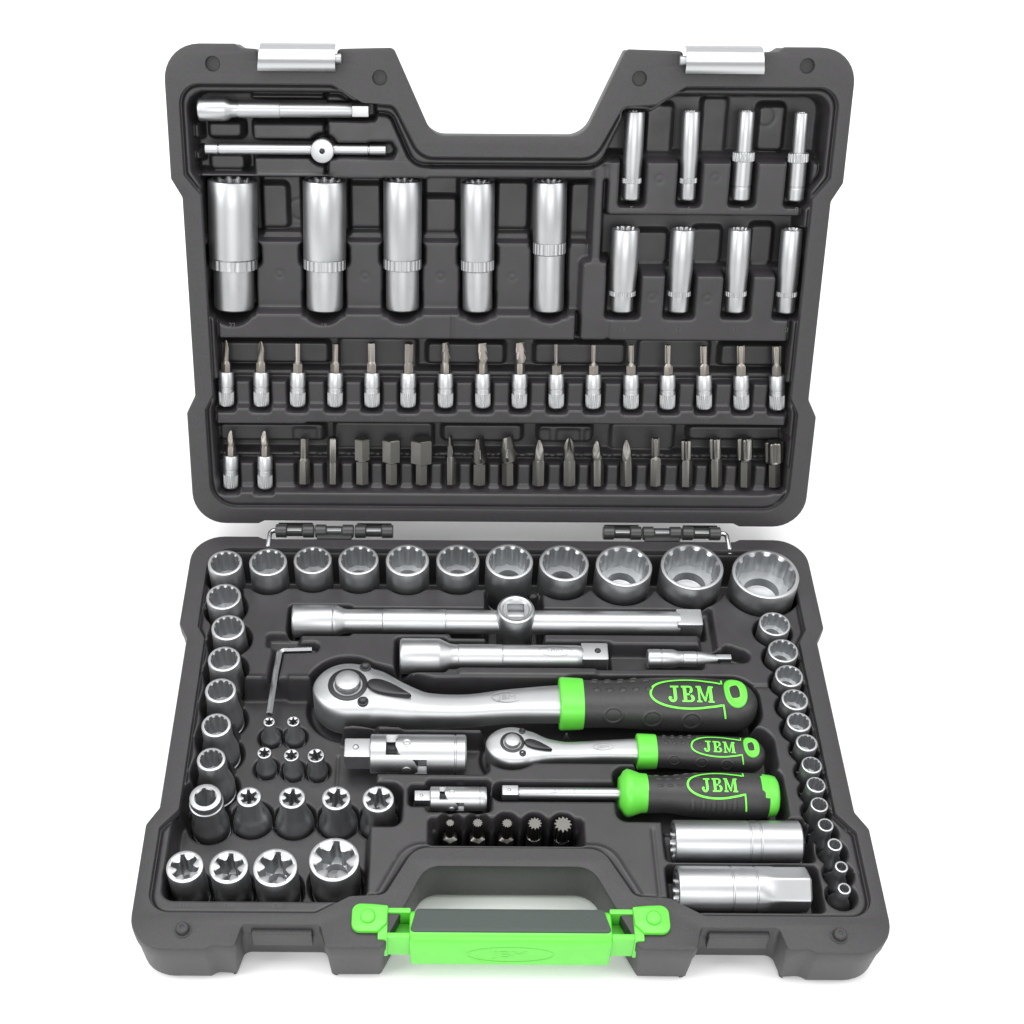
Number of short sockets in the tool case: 44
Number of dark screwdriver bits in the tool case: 22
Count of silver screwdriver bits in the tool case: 18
